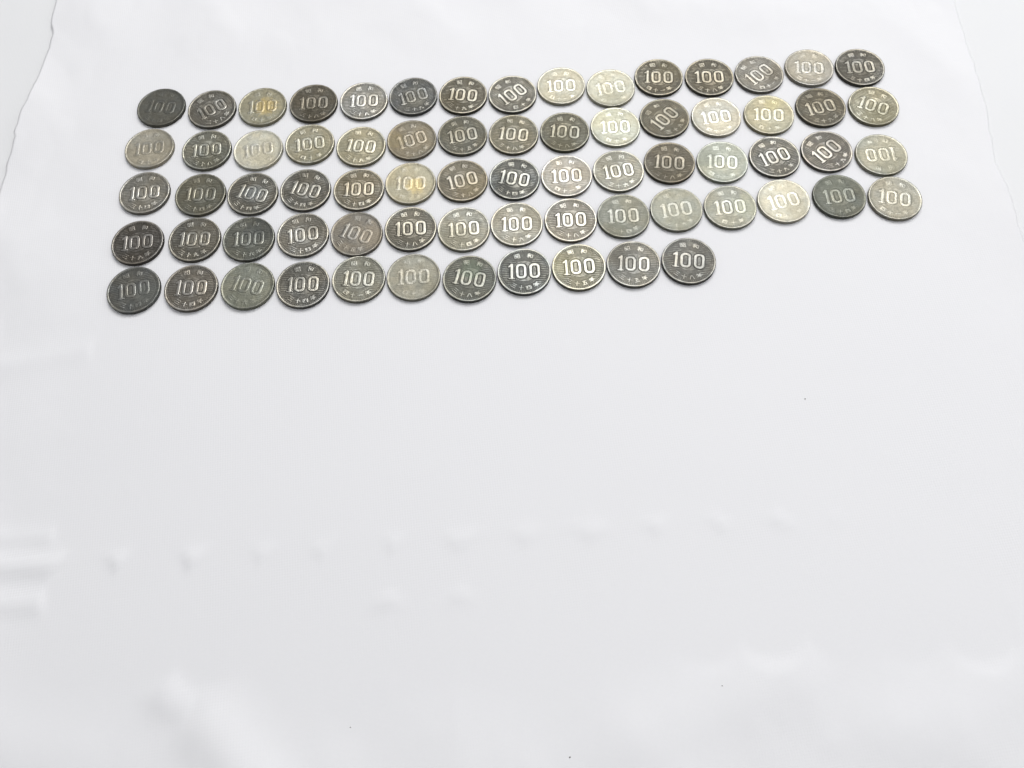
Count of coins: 71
